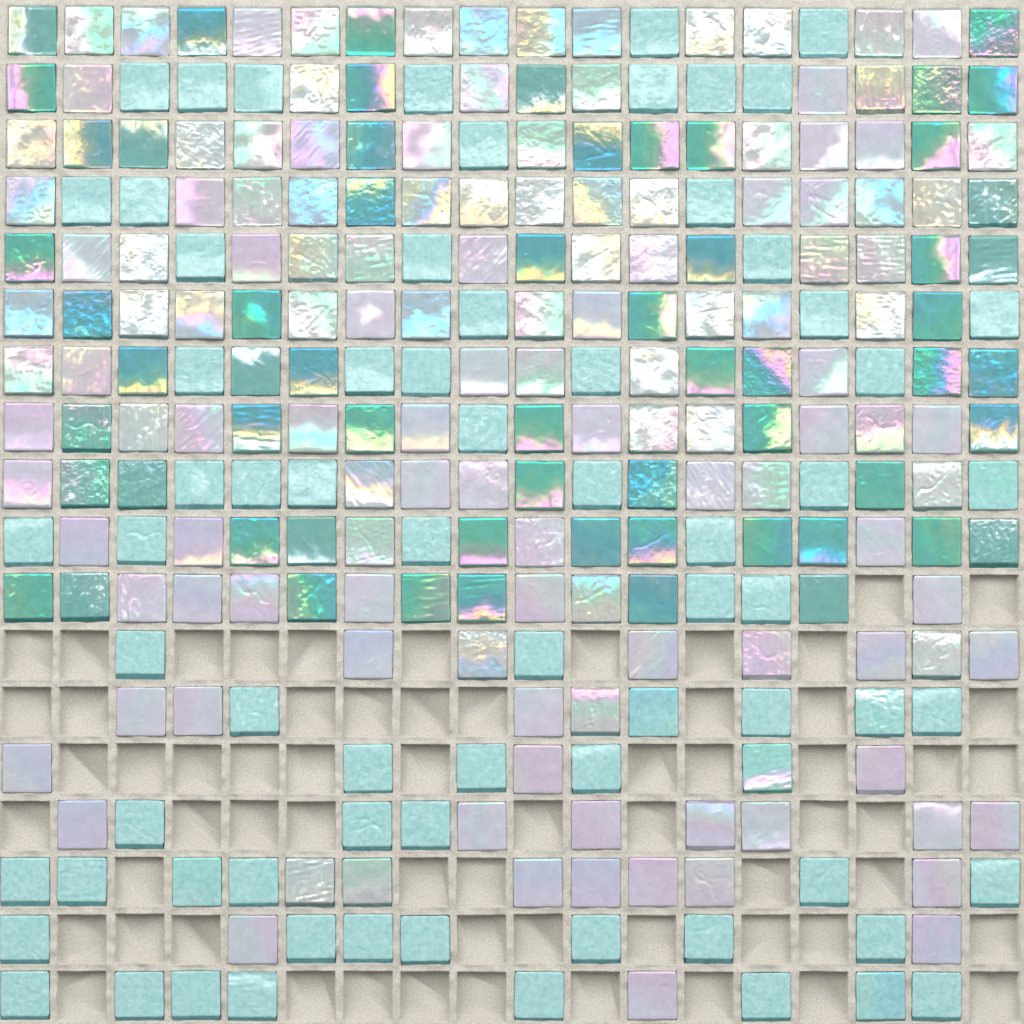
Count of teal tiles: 61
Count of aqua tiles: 72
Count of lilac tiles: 67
